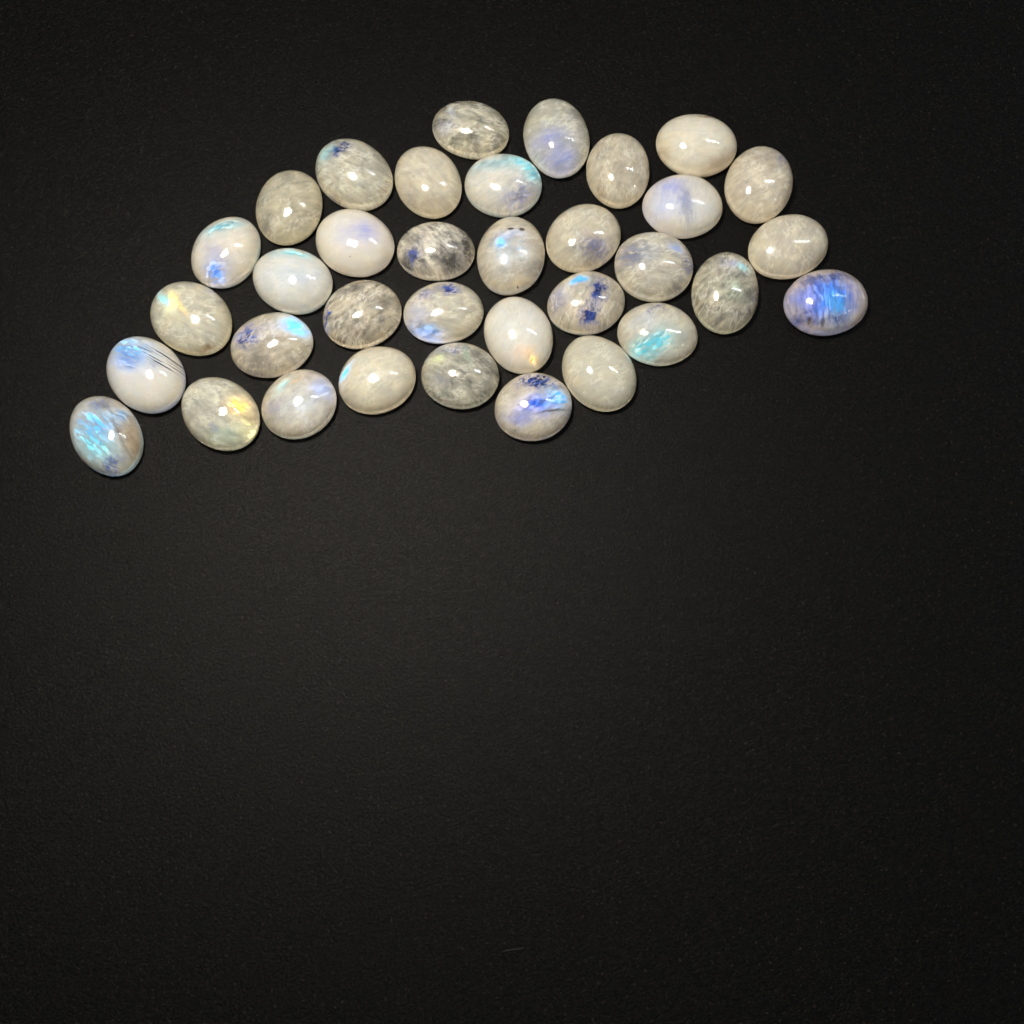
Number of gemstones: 35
